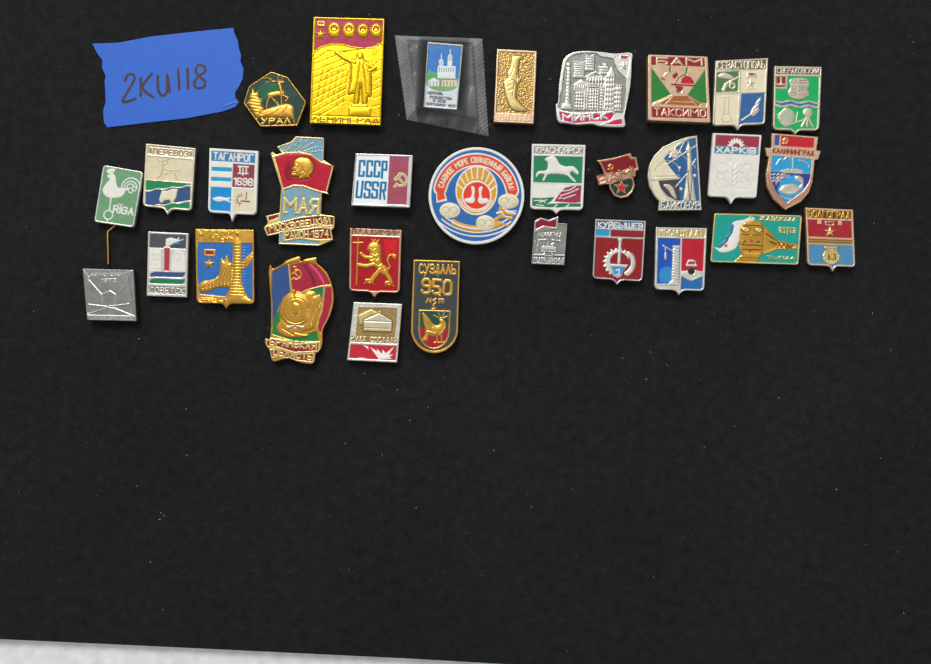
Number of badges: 31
